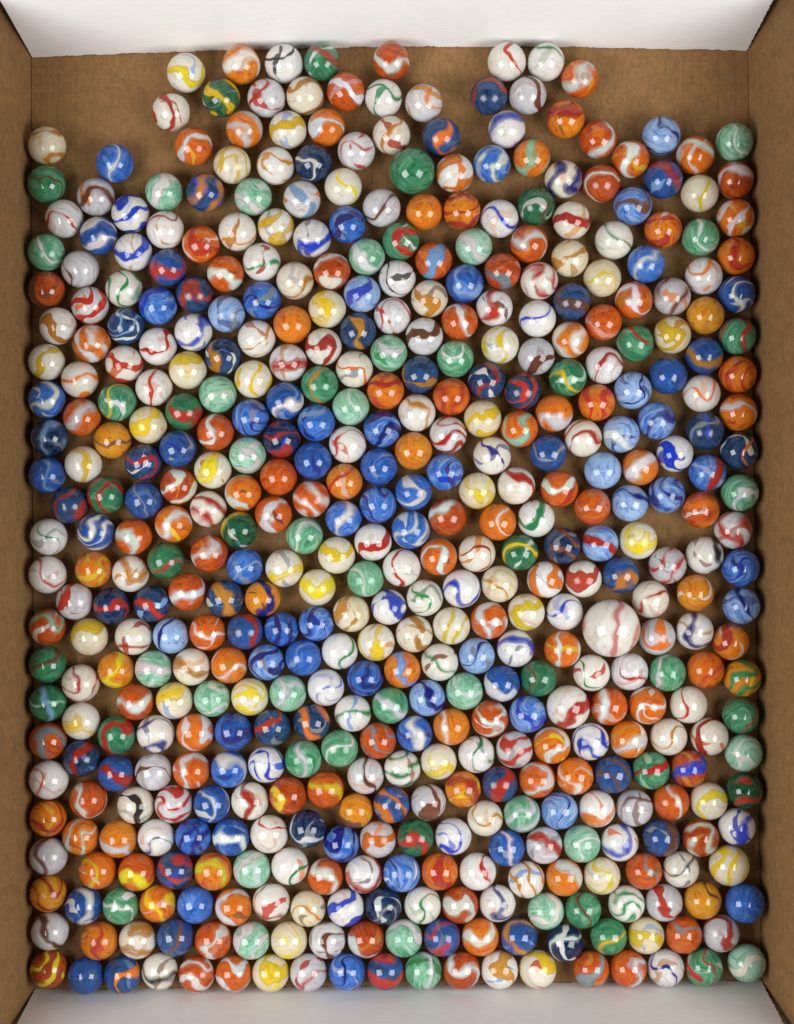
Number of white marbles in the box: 183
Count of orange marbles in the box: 121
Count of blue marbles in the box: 111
